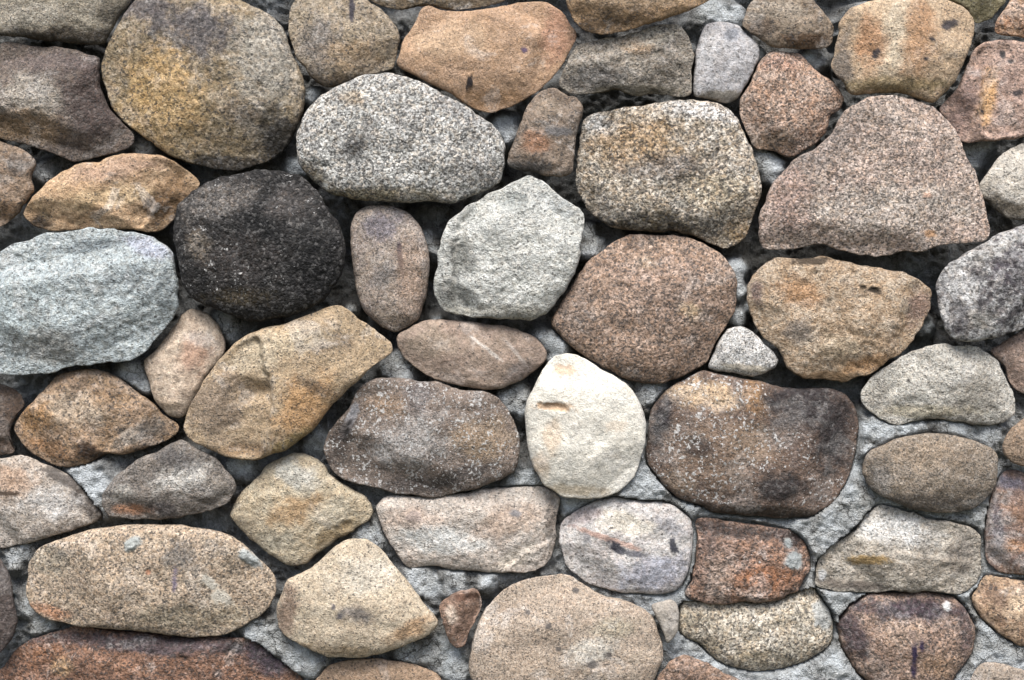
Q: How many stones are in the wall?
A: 63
